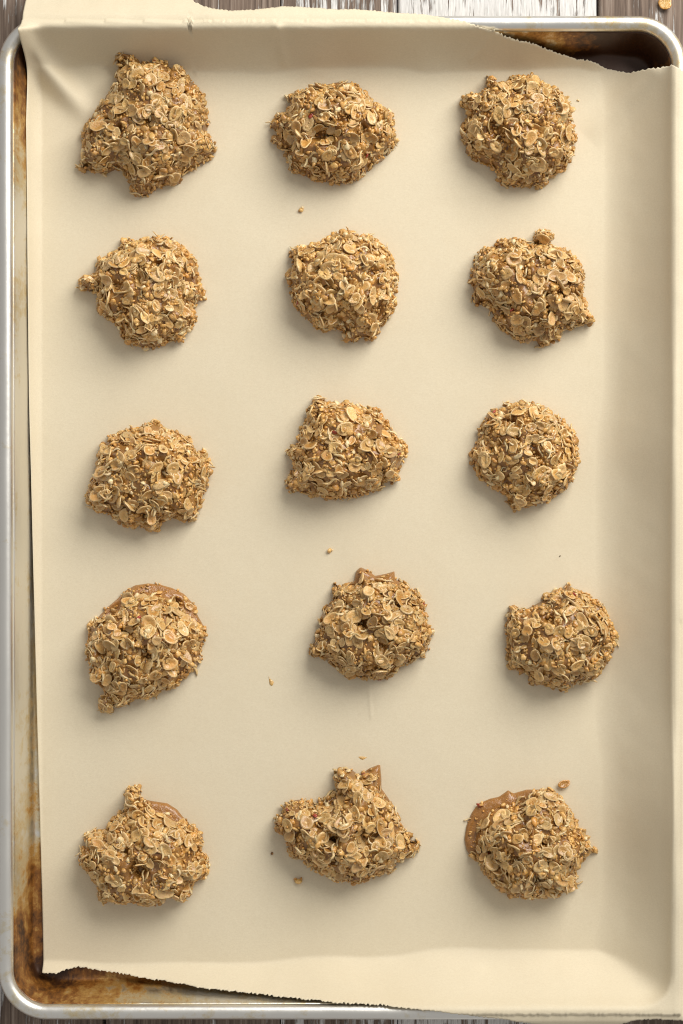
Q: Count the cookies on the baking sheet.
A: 15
